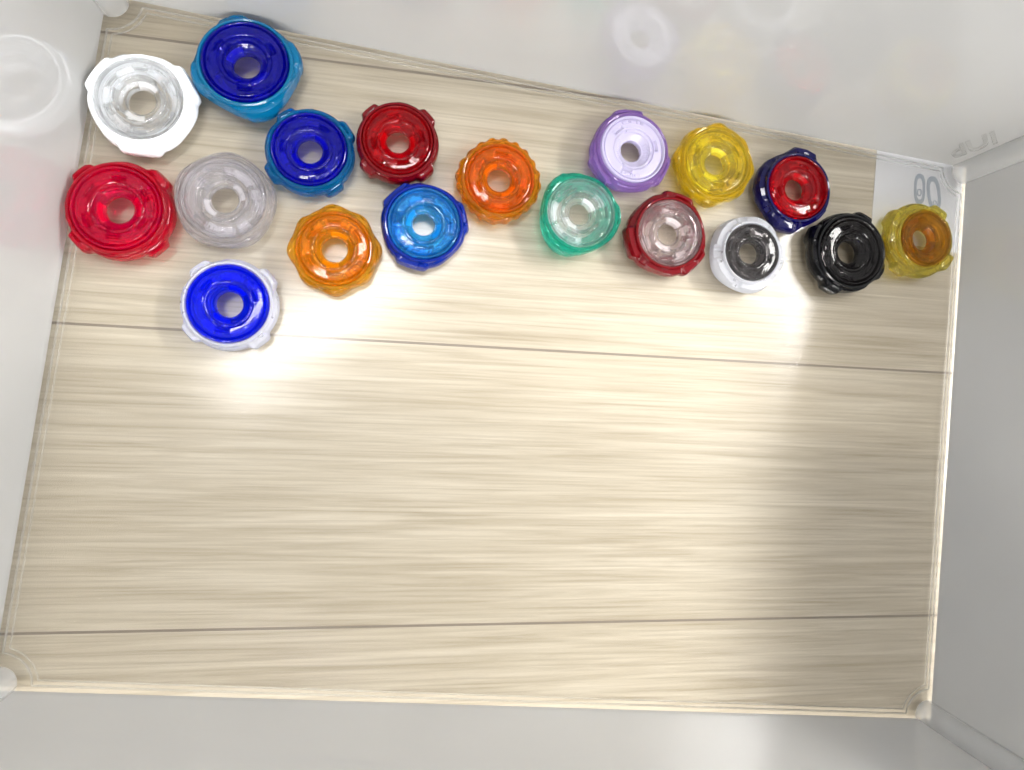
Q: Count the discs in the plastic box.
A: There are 18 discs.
